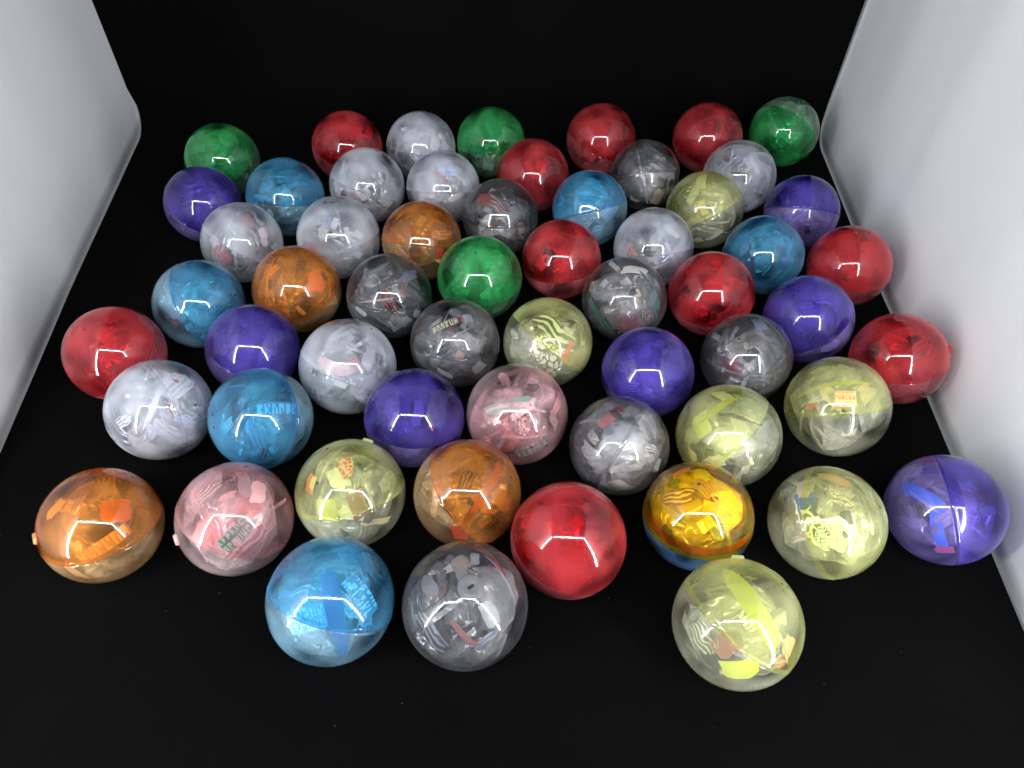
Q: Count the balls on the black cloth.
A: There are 58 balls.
